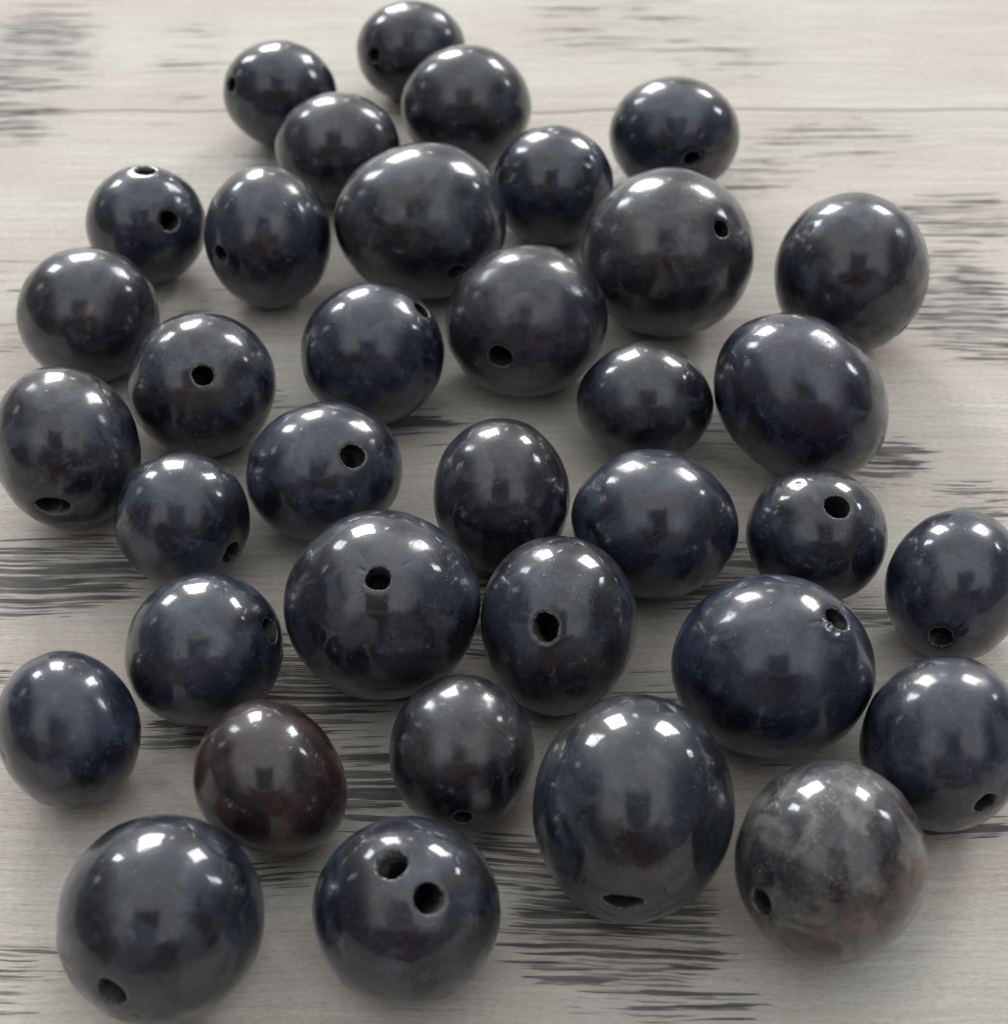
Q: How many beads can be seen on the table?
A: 36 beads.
